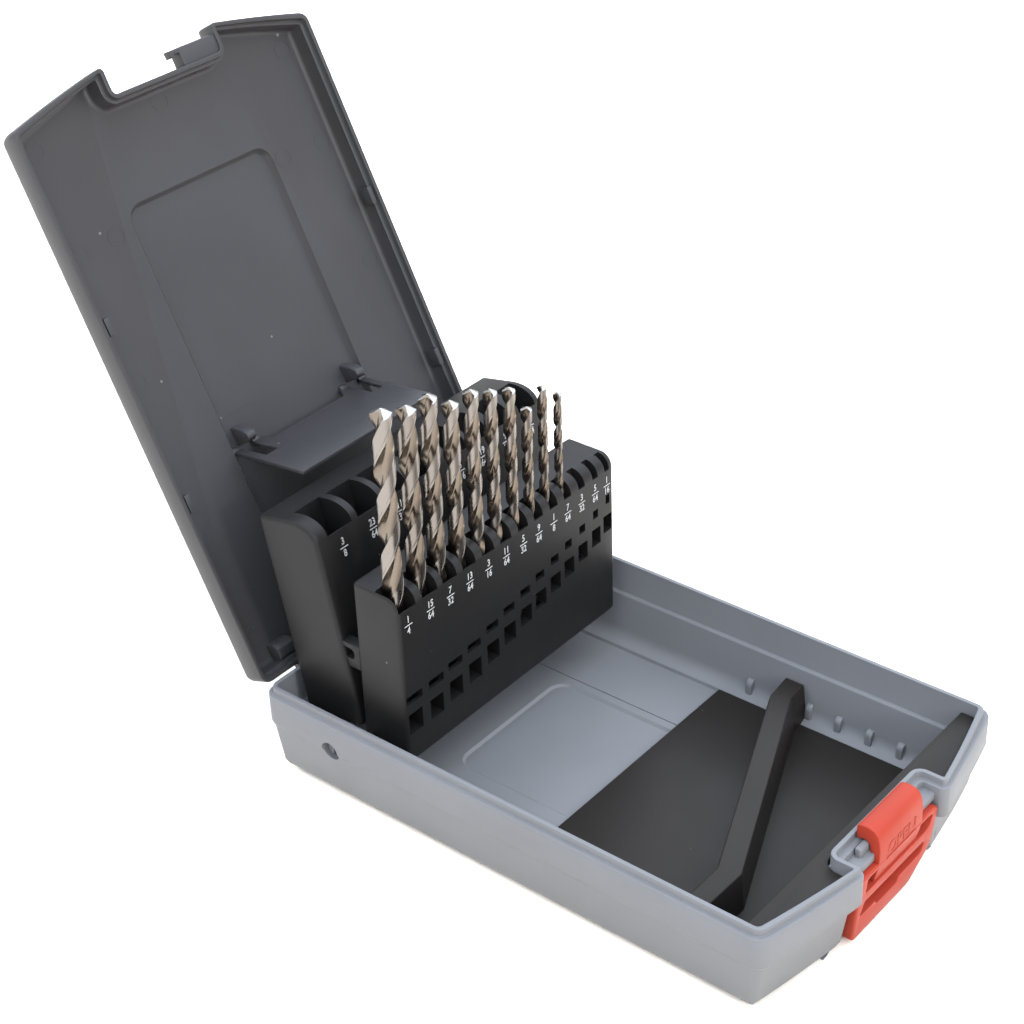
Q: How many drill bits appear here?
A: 10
